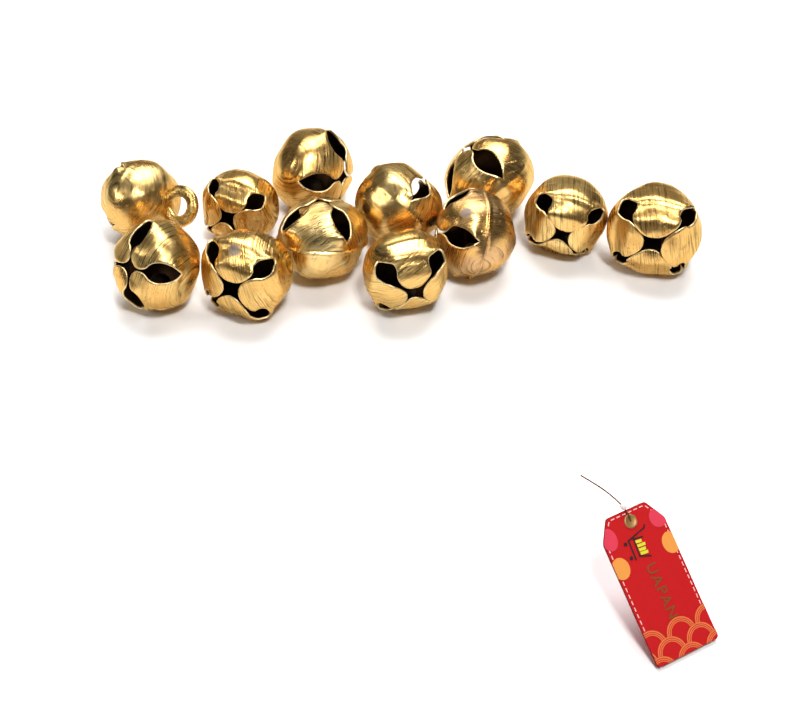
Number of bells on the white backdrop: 12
